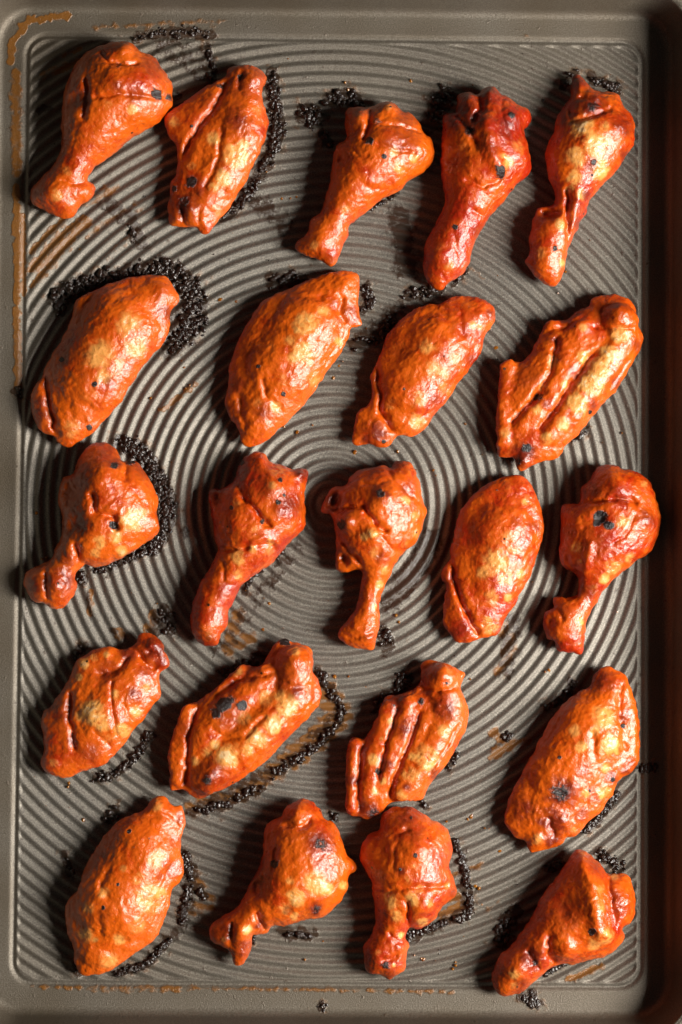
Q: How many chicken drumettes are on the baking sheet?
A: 11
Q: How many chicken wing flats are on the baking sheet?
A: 11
